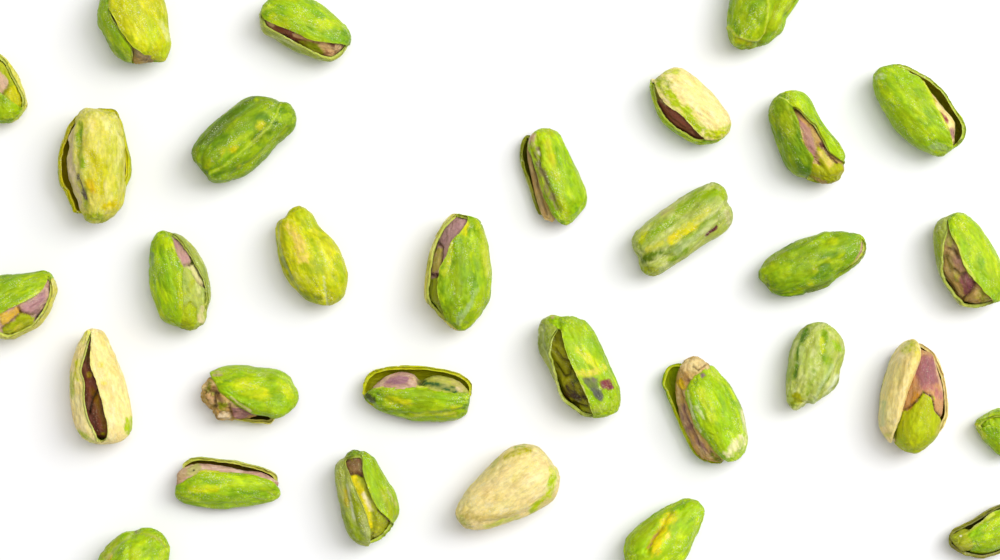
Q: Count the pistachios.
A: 31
